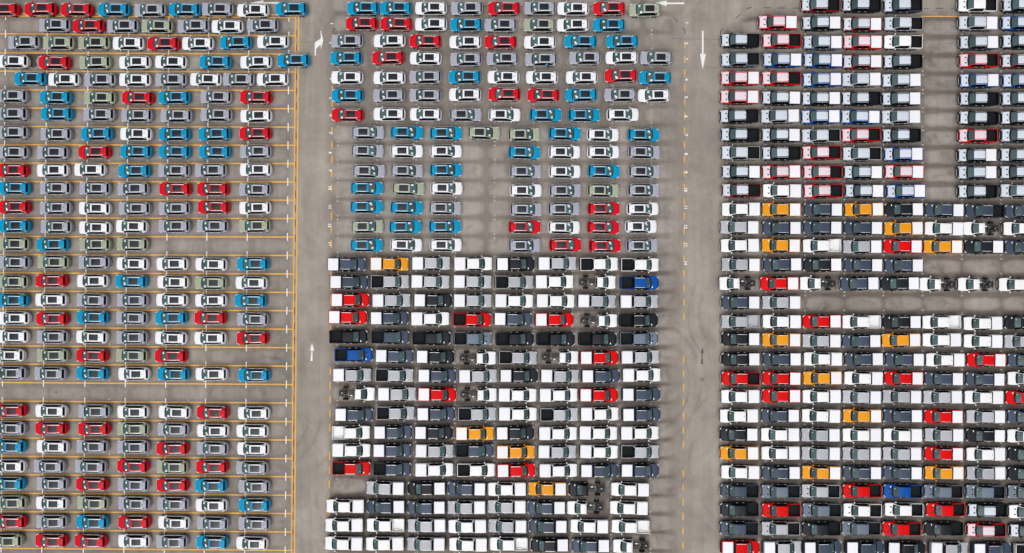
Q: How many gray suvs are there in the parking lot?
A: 90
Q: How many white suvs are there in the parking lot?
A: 86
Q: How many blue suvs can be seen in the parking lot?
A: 61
